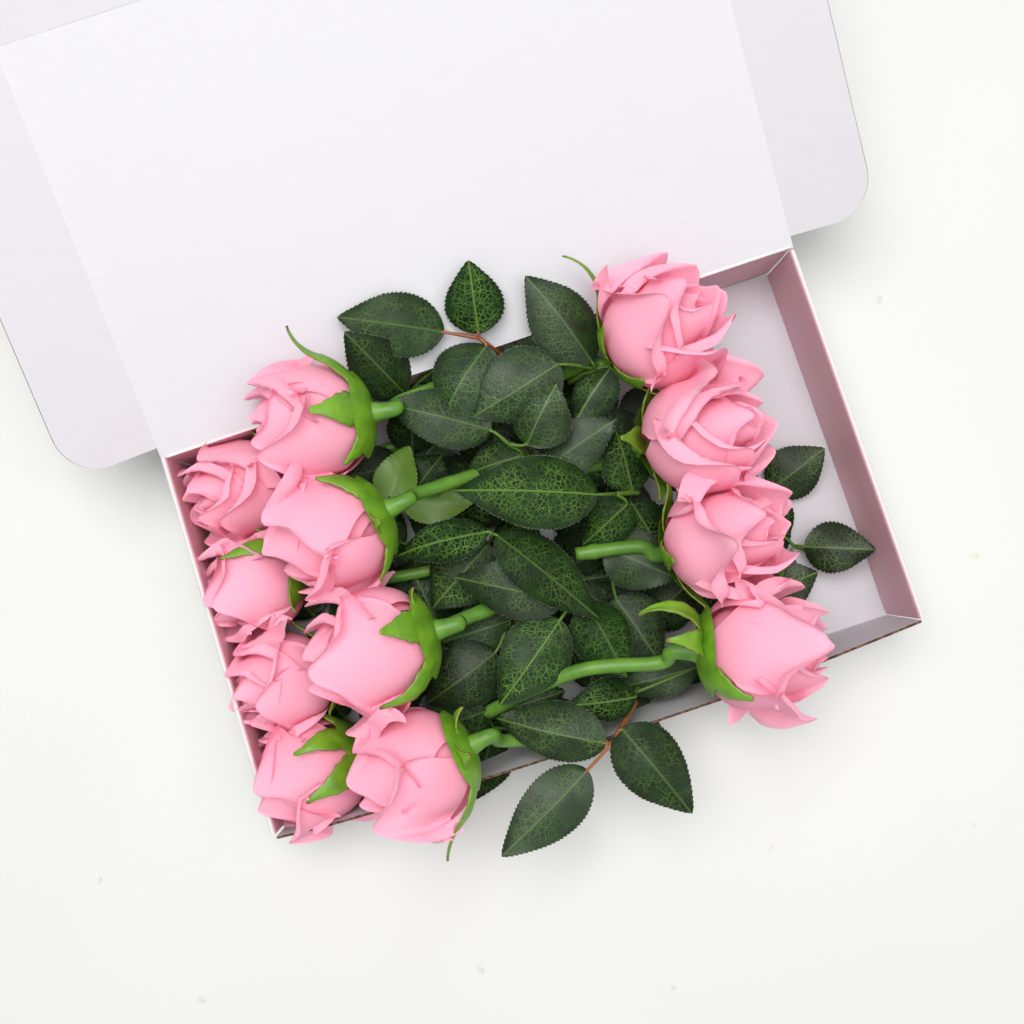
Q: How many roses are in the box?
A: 12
